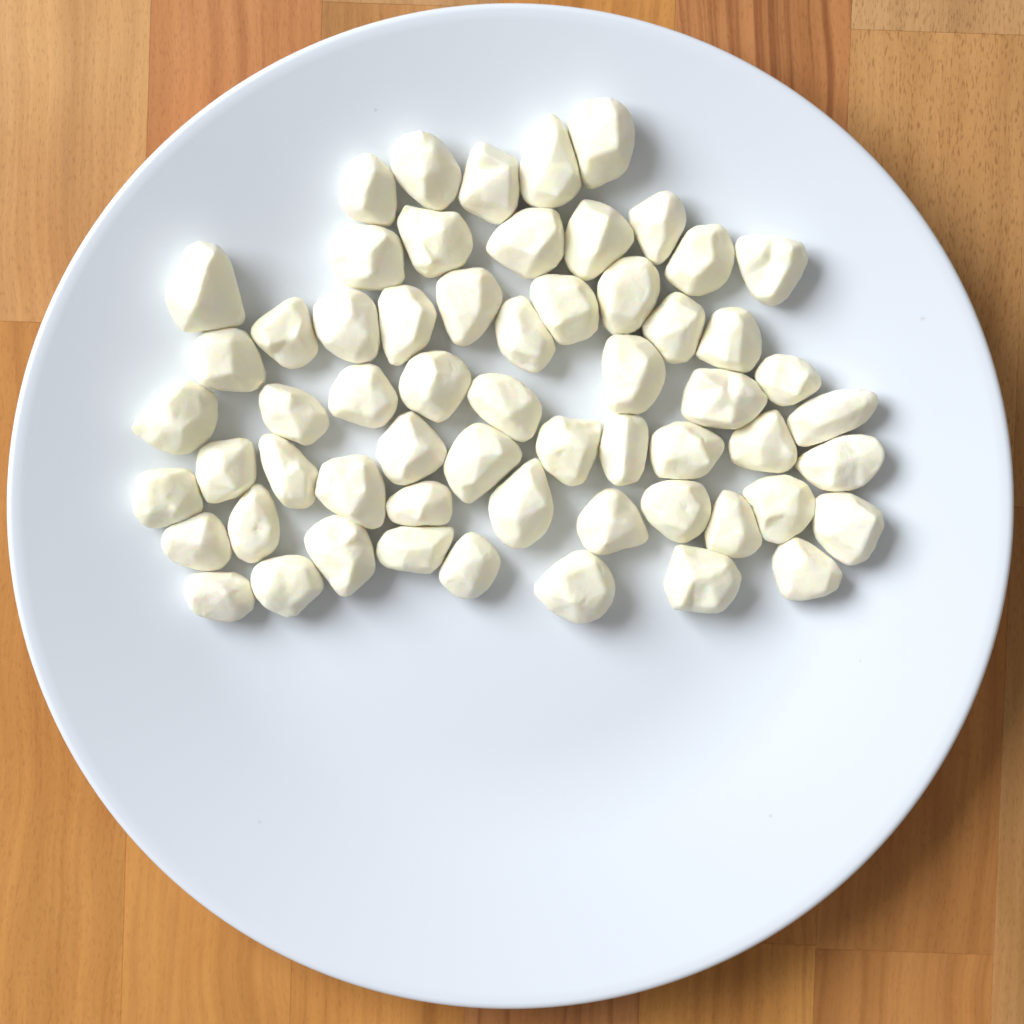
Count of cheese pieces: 60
